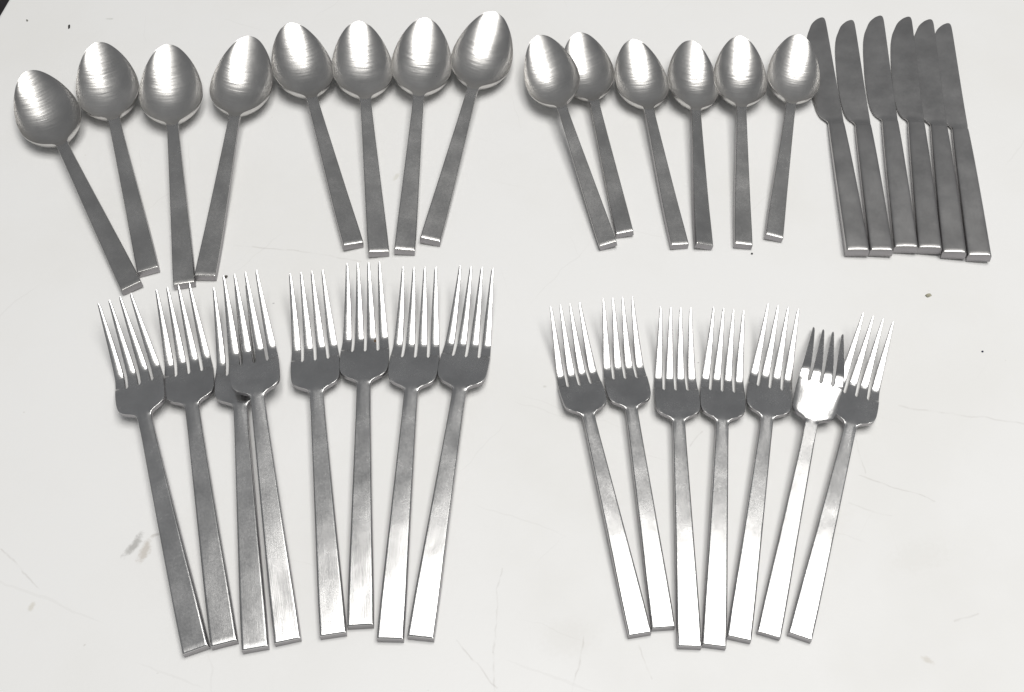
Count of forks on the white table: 15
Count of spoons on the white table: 14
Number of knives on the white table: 6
